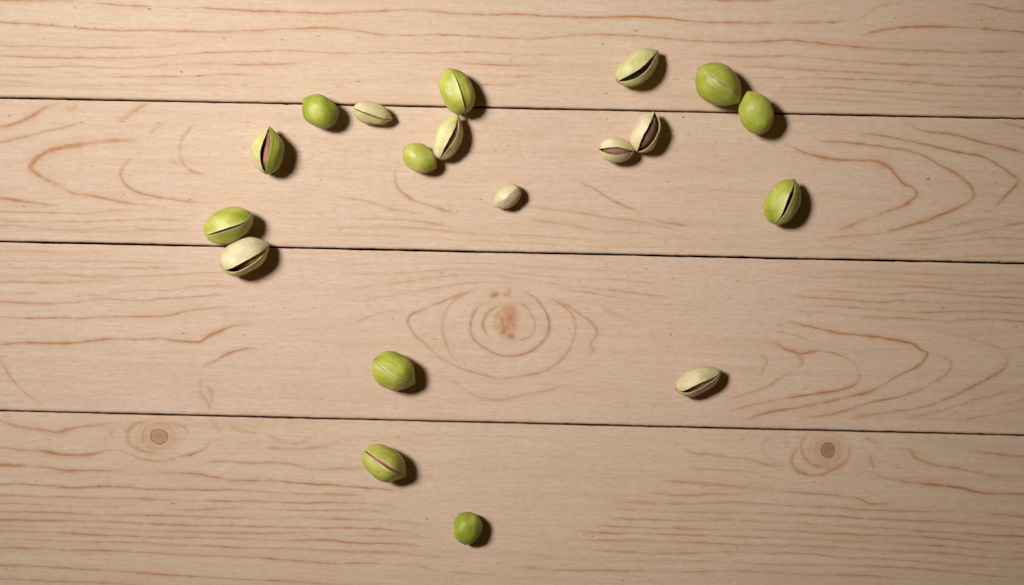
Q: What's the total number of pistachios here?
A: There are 19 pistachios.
